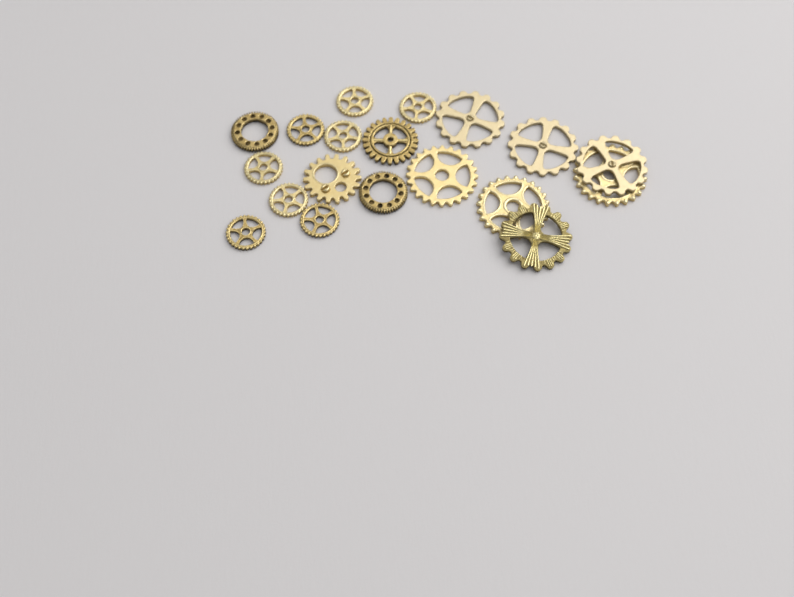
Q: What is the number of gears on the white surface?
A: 19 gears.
